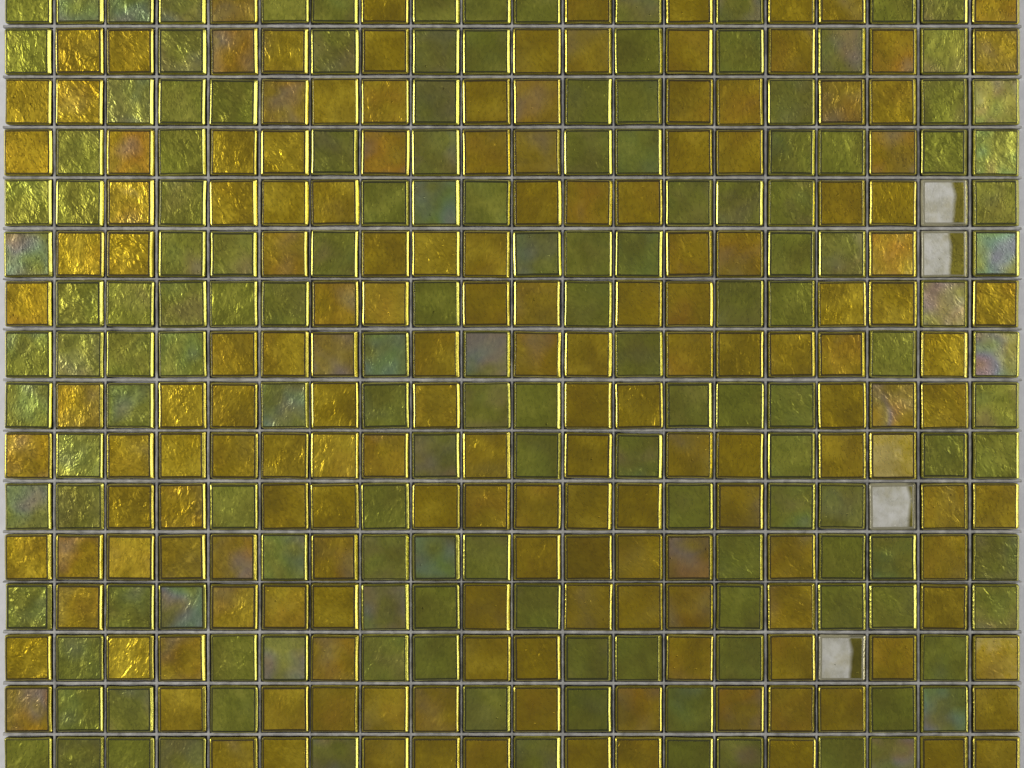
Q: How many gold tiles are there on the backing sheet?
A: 167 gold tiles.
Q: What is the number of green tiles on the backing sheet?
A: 149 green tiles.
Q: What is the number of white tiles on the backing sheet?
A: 4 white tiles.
